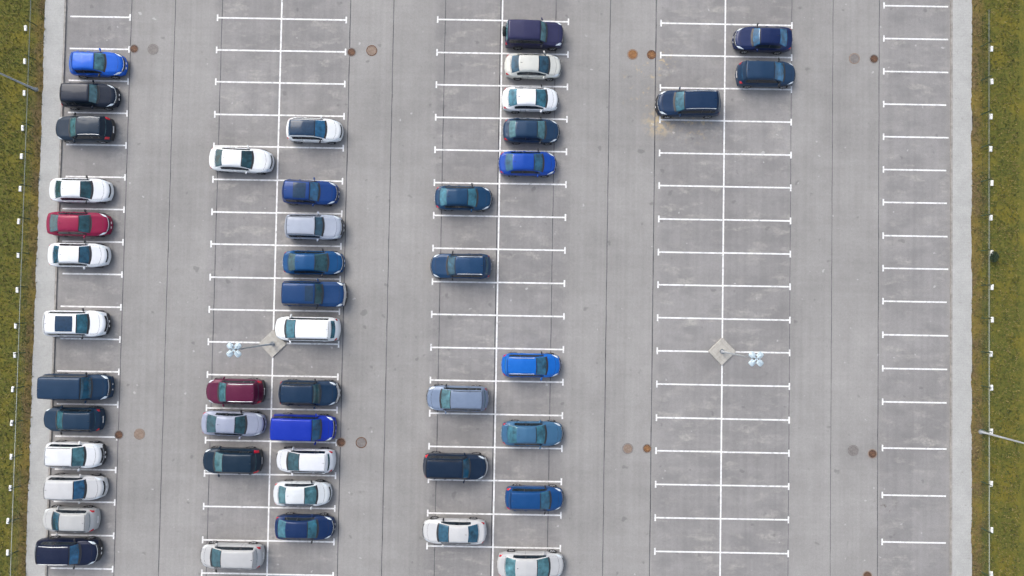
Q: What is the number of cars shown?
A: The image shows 46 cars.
